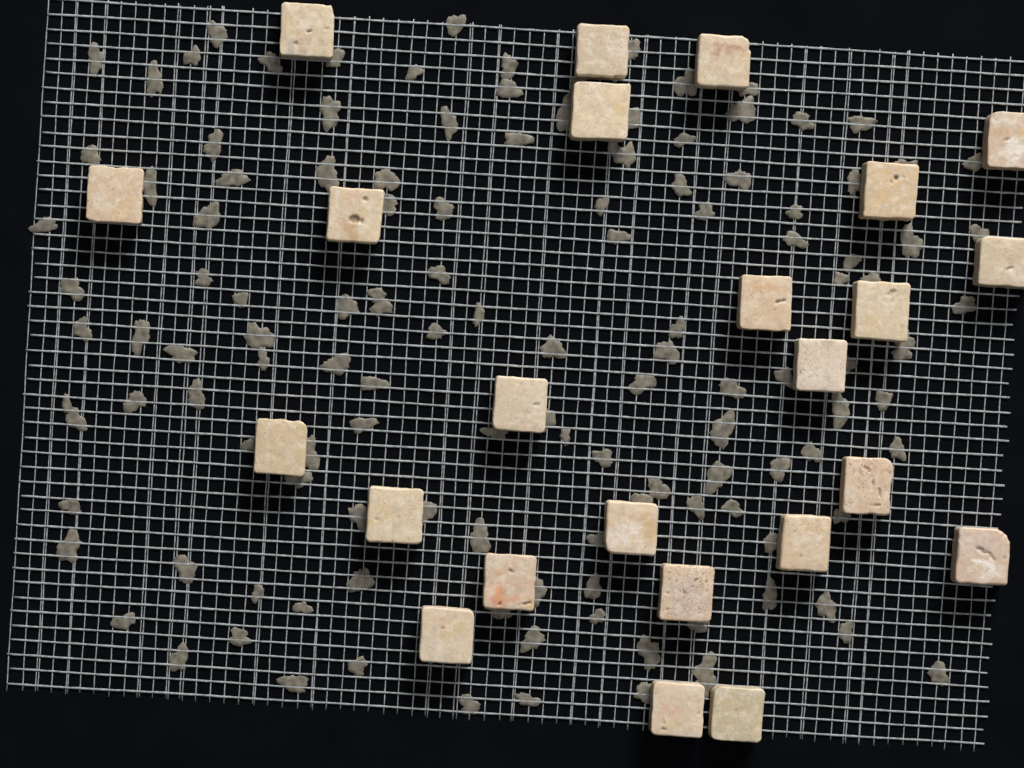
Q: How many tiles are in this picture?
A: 24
